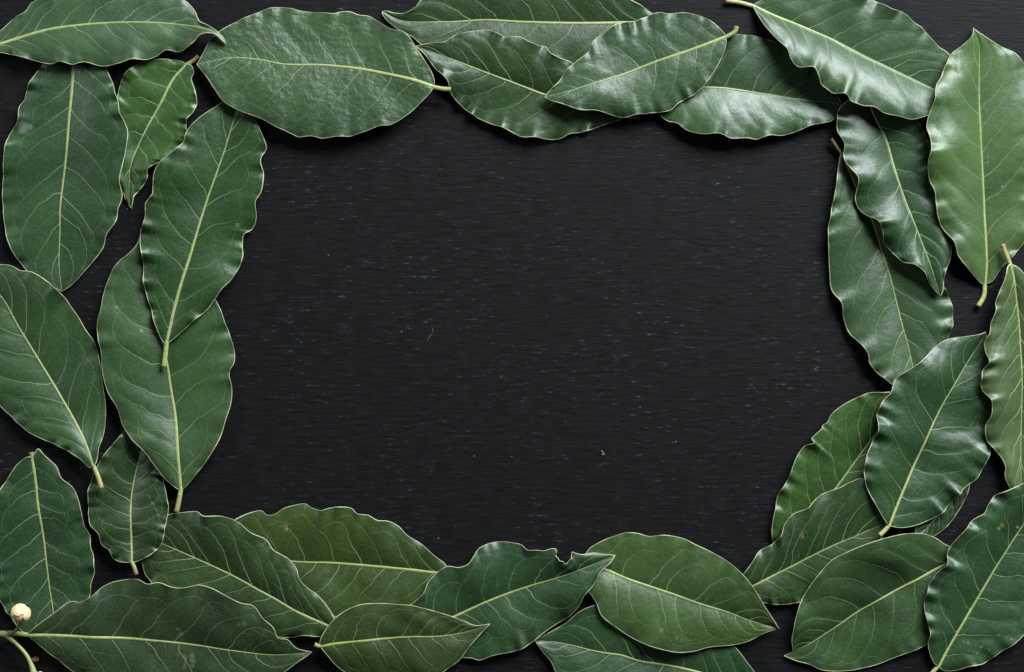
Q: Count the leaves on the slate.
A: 31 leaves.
